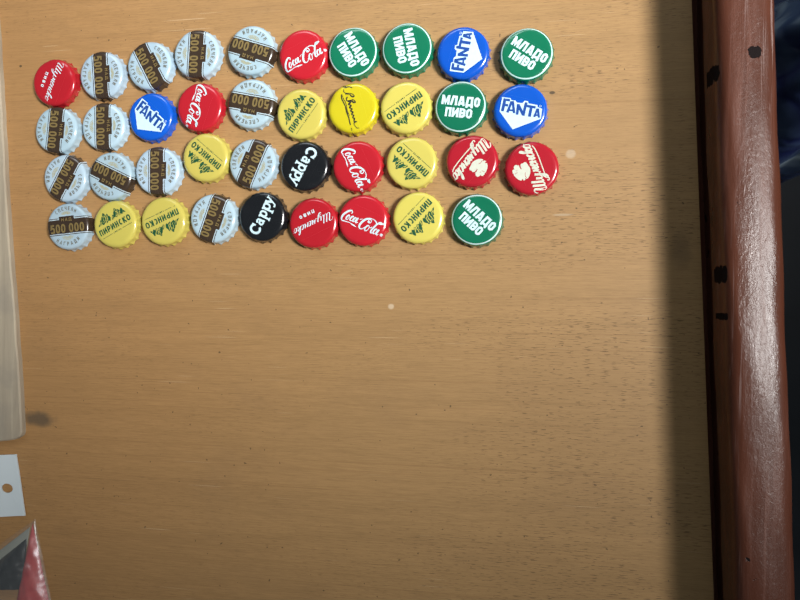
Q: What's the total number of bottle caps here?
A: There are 39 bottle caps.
